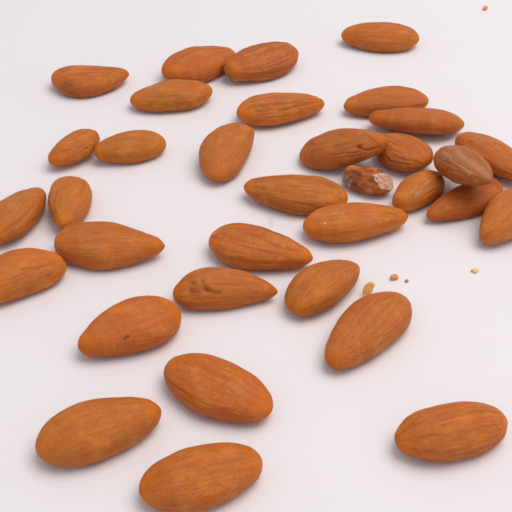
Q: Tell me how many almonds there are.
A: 34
